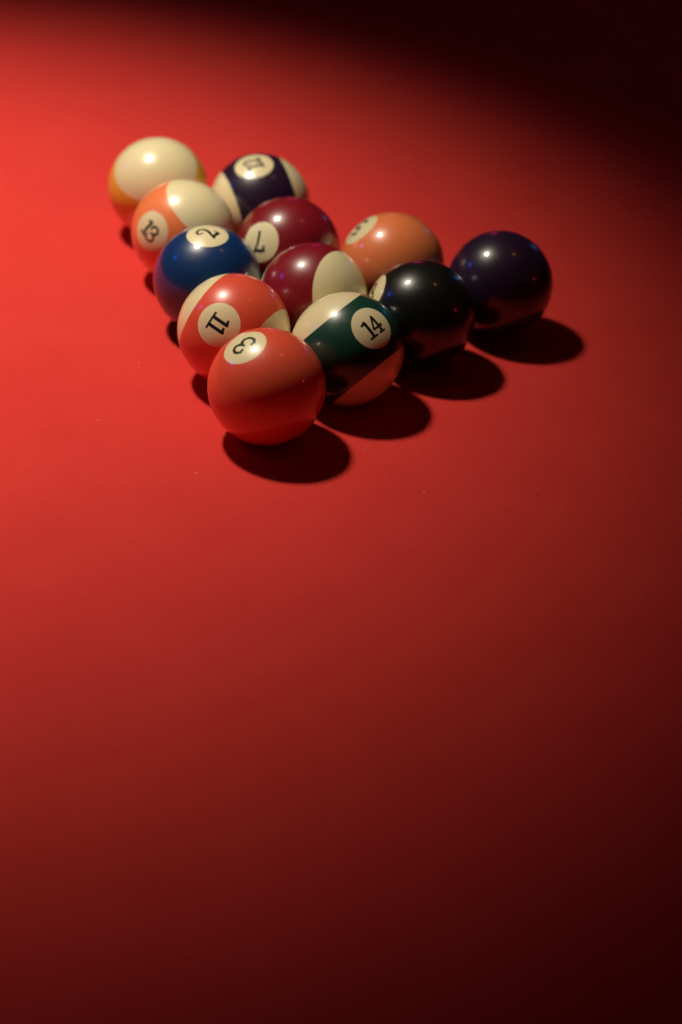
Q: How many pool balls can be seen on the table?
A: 12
